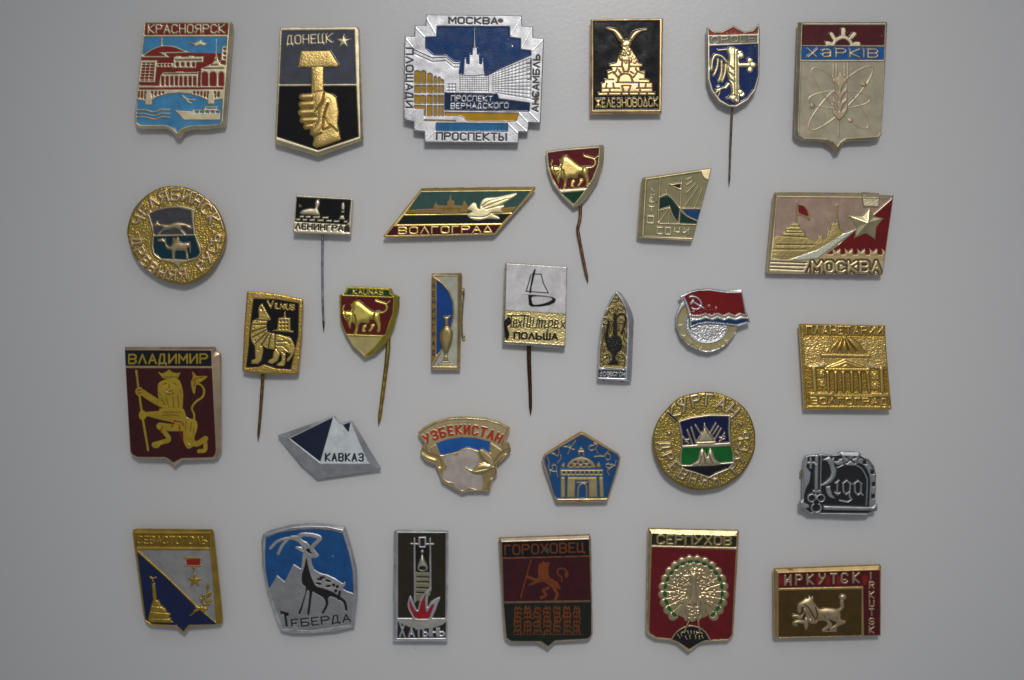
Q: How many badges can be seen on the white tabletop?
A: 31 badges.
